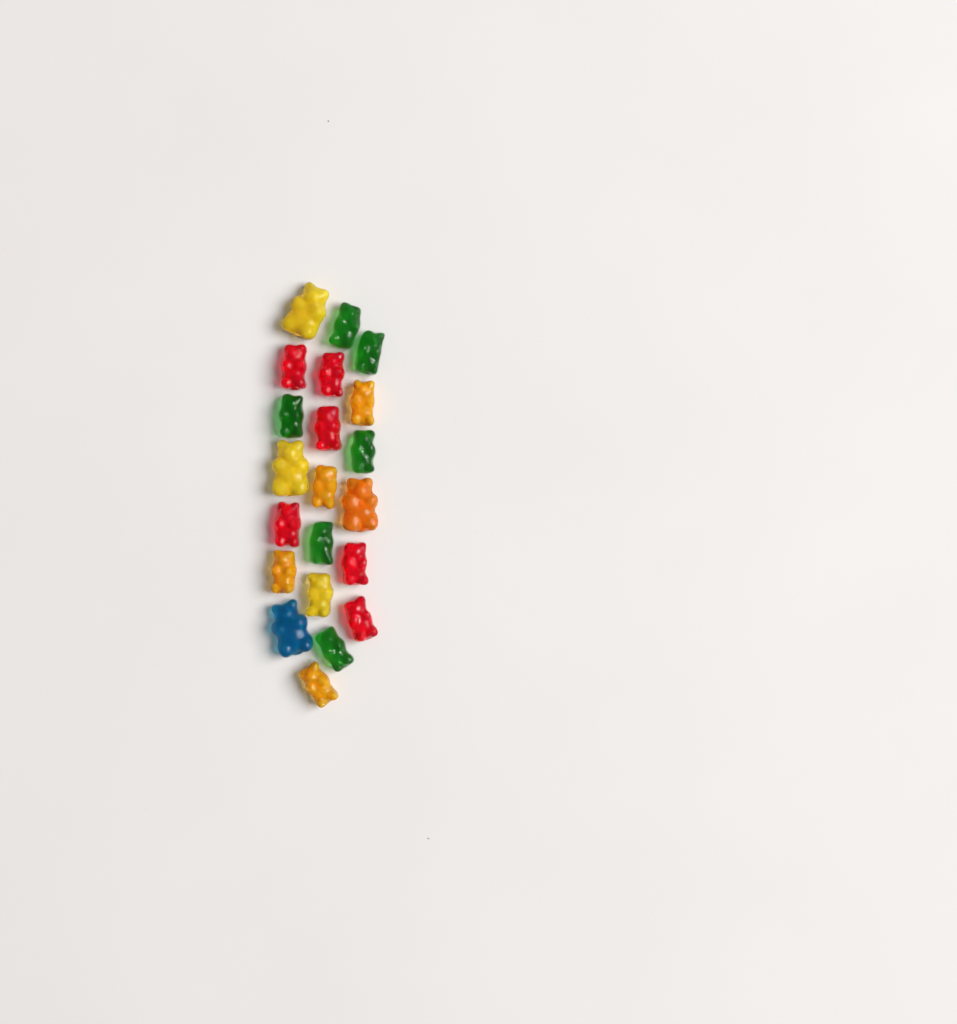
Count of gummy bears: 21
